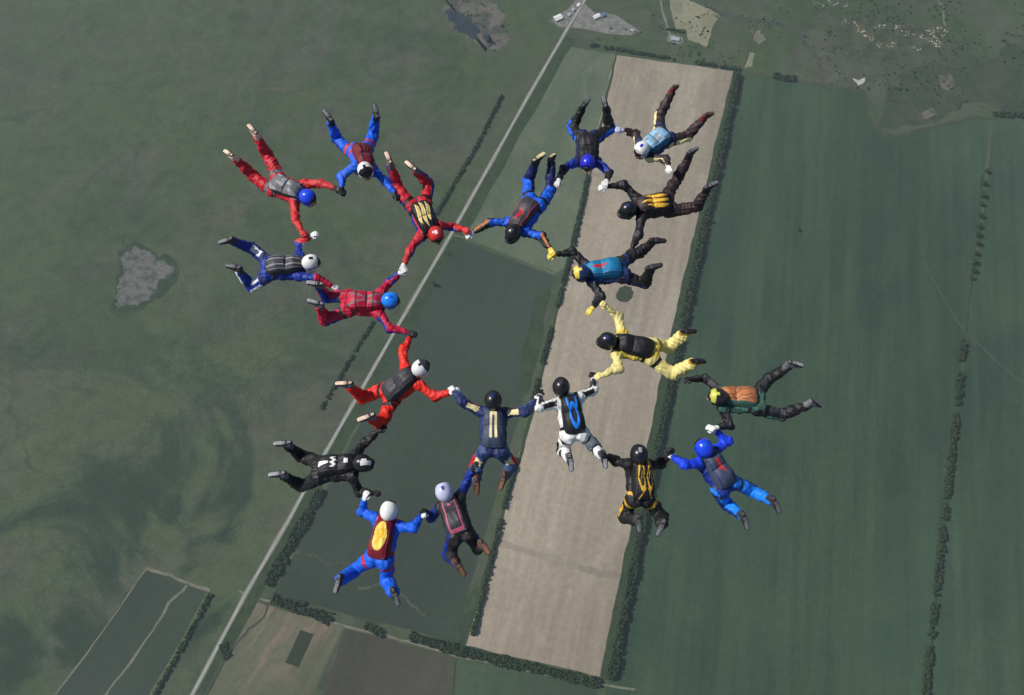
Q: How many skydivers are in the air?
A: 20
